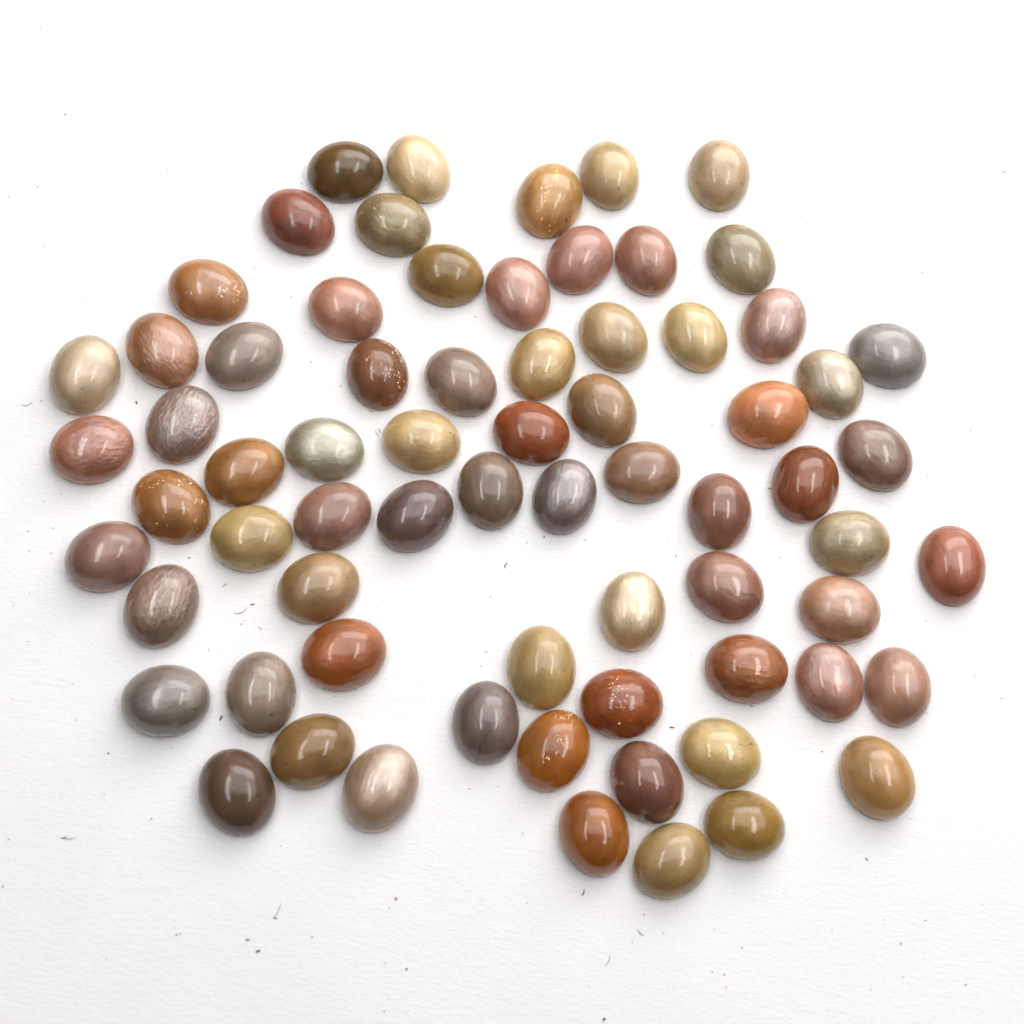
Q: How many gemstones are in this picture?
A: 70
